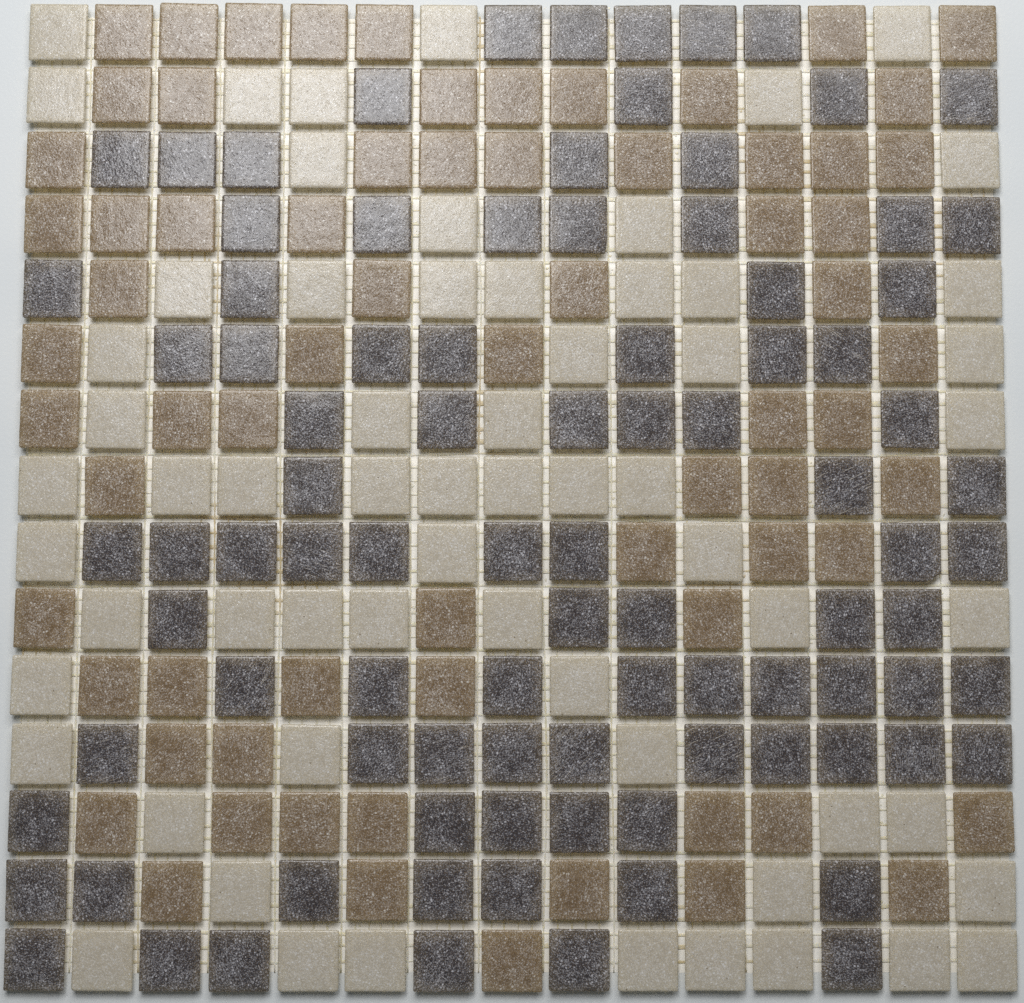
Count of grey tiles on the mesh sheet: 92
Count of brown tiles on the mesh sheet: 70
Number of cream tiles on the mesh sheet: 63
